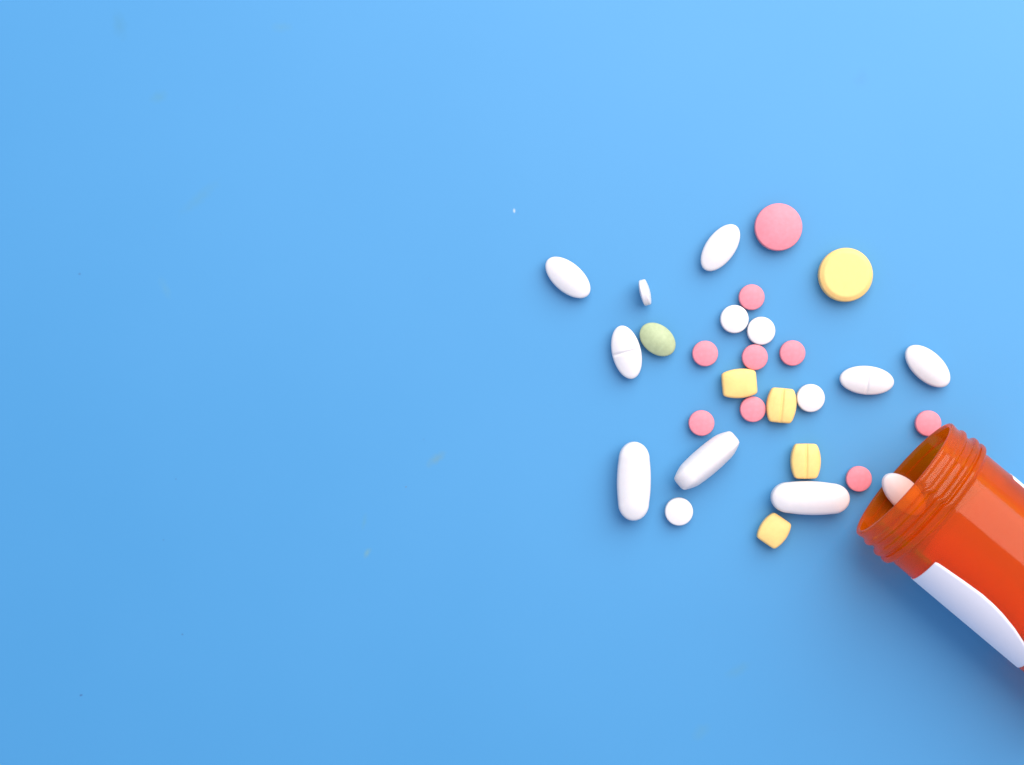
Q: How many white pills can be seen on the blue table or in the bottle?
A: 14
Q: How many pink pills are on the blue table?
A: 9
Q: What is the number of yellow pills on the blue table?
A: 5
